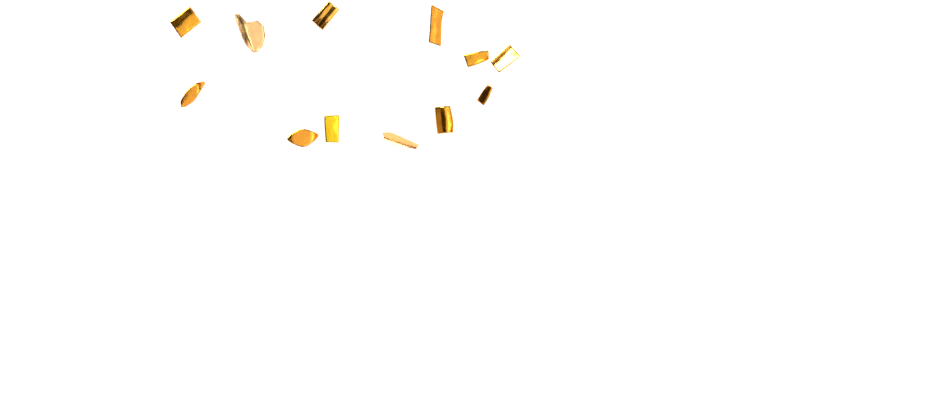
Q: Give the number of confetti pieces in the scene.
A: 12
